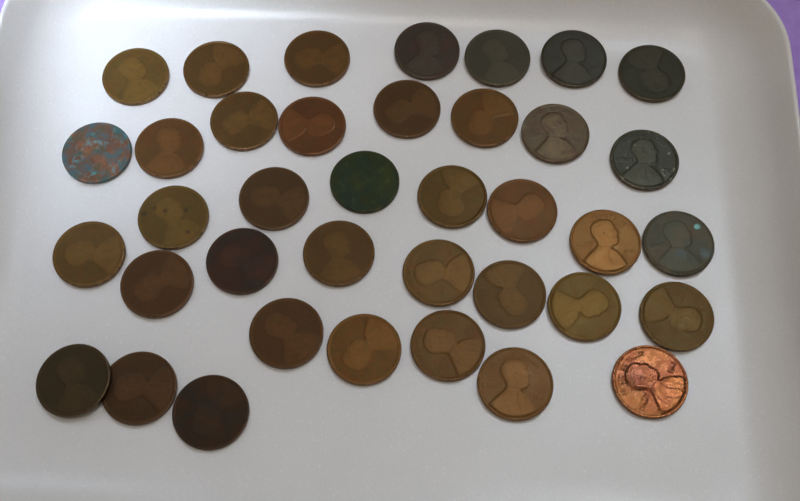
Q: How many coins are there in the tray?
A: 38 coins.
